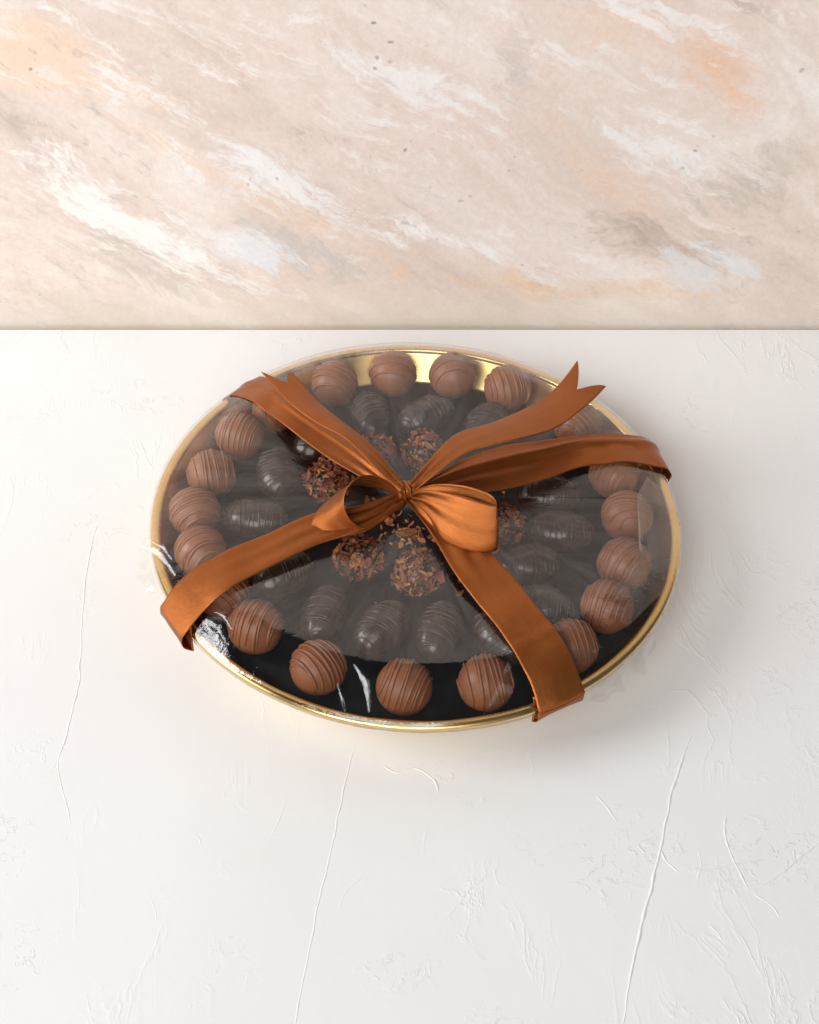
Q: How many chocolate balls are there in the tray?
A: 20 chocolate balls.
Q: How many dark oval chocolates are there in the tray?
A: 15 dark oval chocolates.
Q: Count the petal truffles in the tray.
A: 6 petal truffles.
